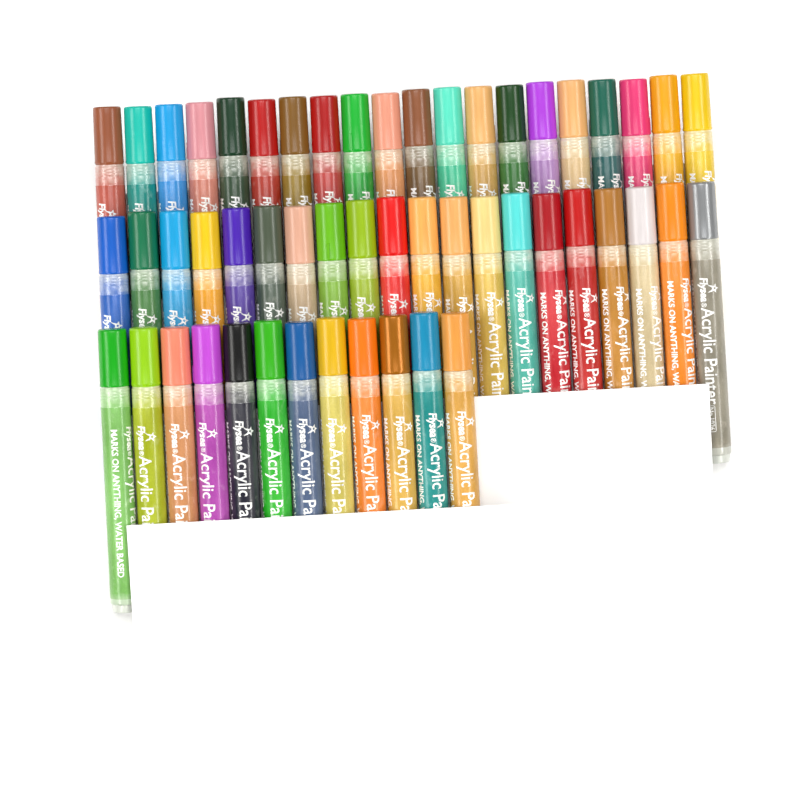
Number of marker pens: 52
